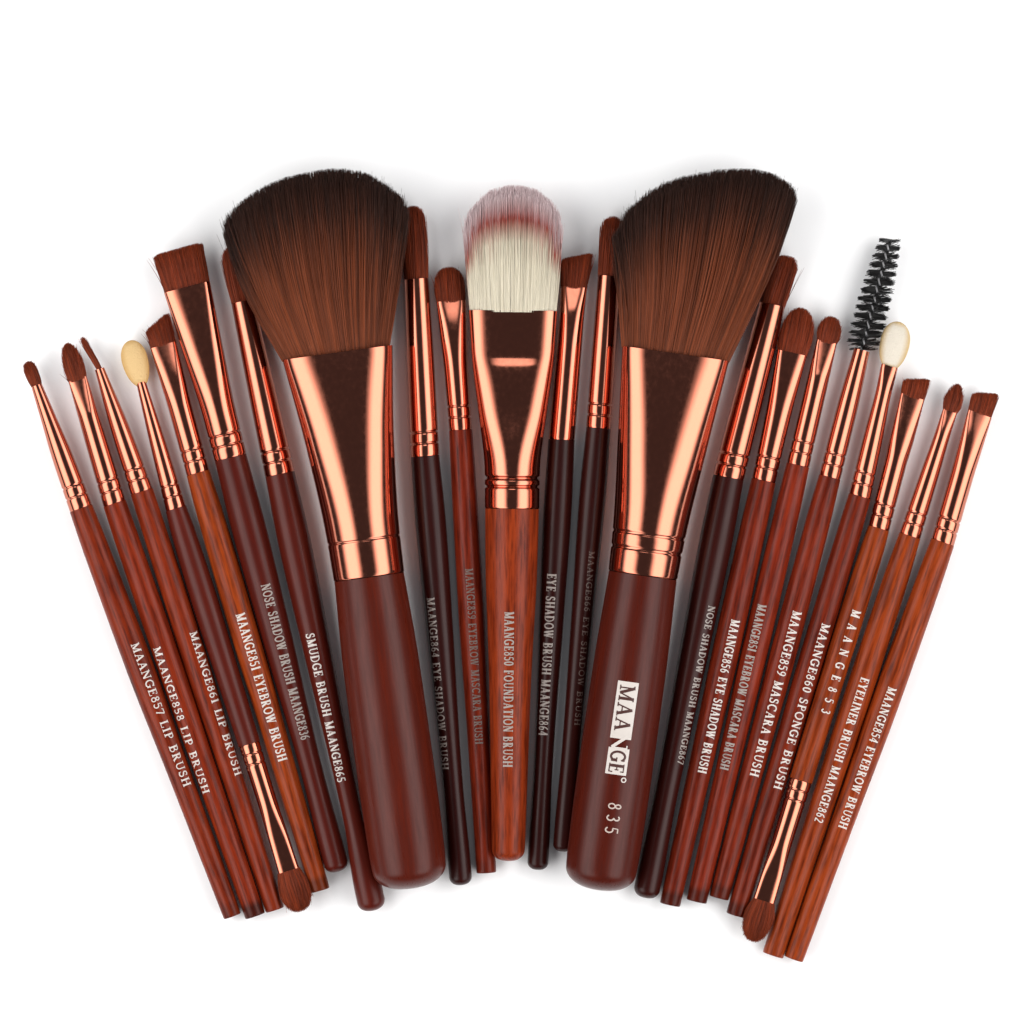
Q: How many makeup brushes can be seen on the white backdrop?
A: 22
